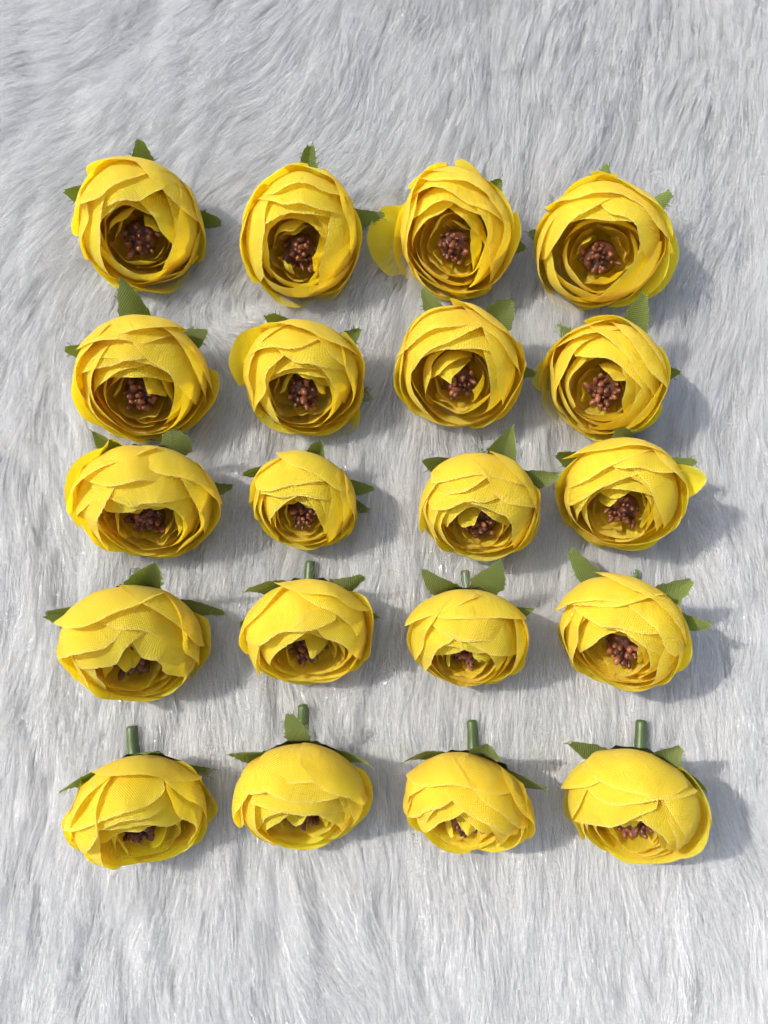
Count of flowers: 20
